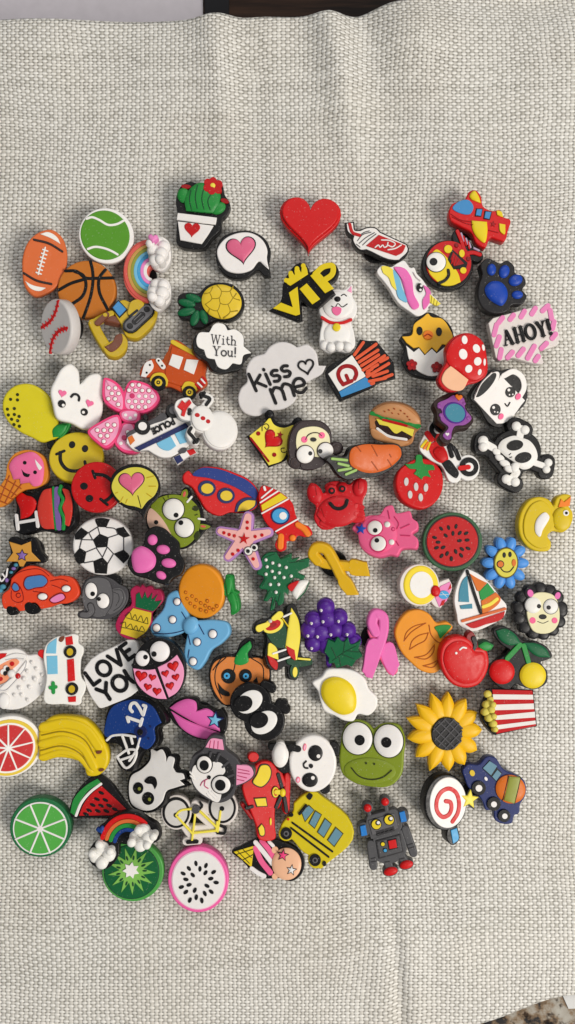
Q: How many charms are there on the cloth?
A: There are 100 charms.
